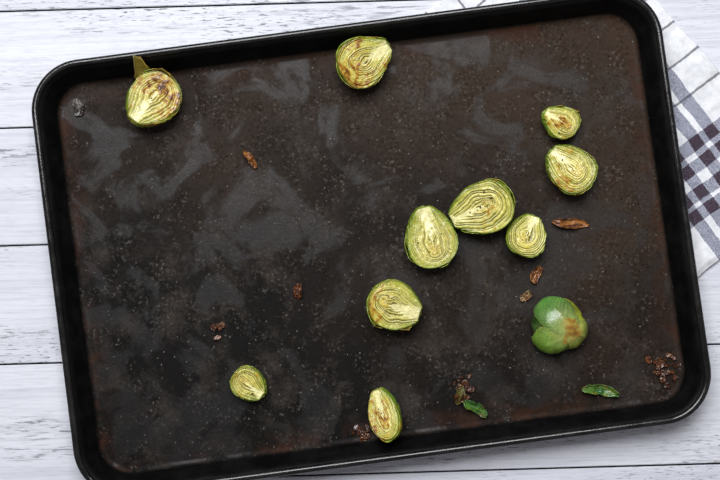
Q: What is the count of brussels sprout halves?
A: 11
